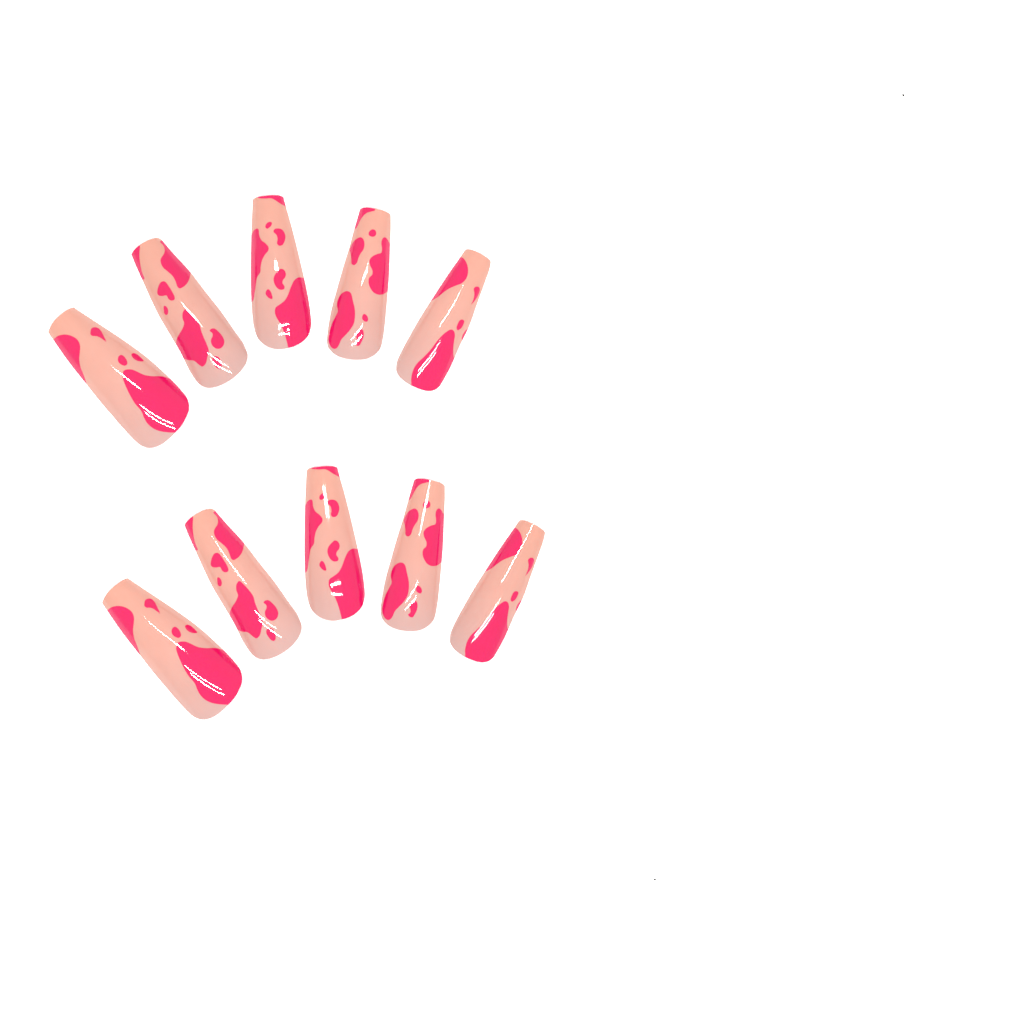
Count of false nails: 10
